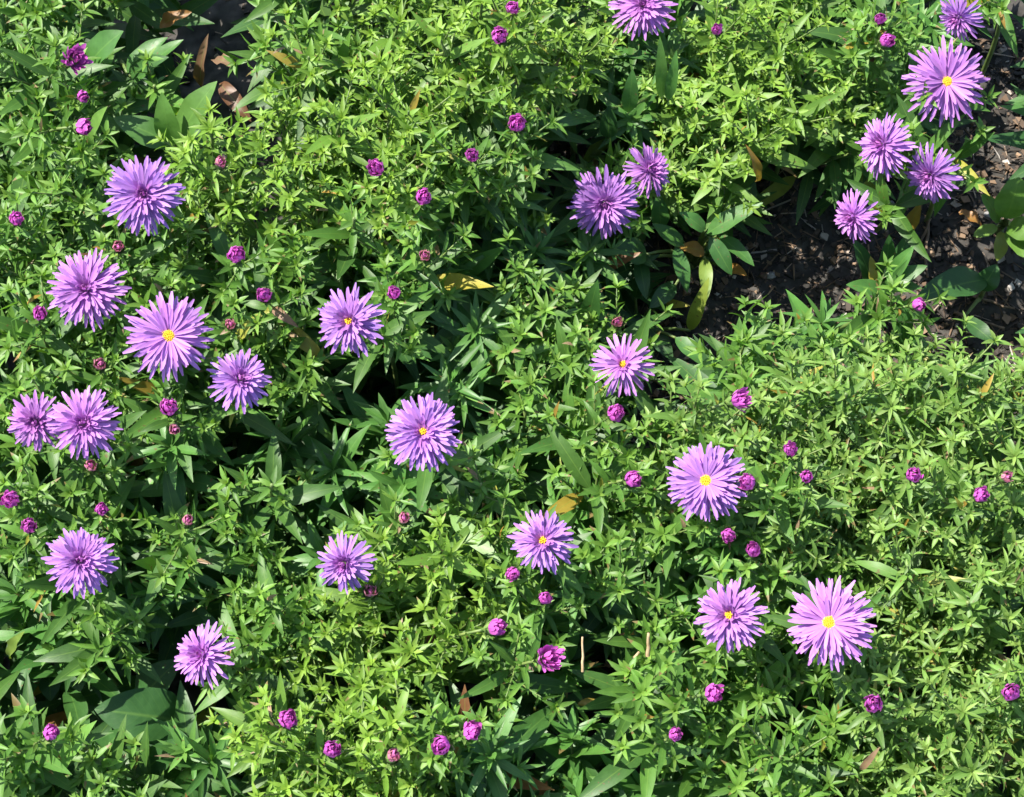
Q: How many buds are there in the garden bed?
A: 58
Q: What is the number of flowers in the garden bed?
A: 24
